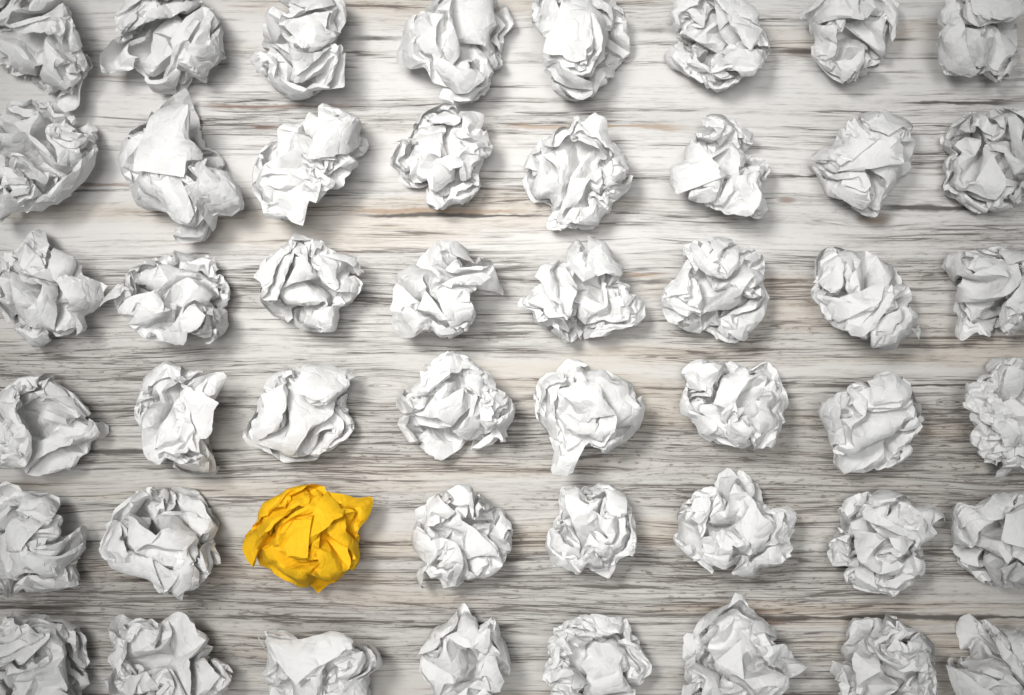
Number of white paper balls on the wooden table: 47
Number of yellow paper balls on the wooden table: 1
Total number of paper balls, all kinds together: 48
